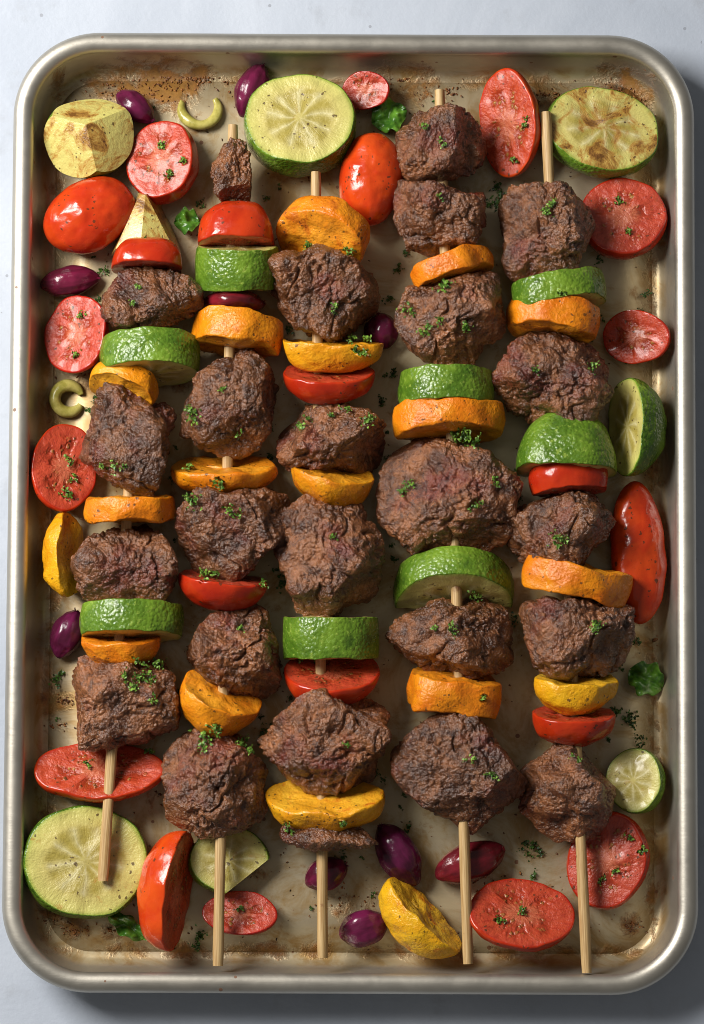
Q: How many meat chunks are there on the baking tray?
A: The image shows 25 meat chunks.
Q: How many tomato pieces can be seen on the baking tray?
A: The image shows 22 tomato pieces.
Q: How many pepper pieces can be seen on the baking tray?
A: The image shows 18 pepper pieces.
